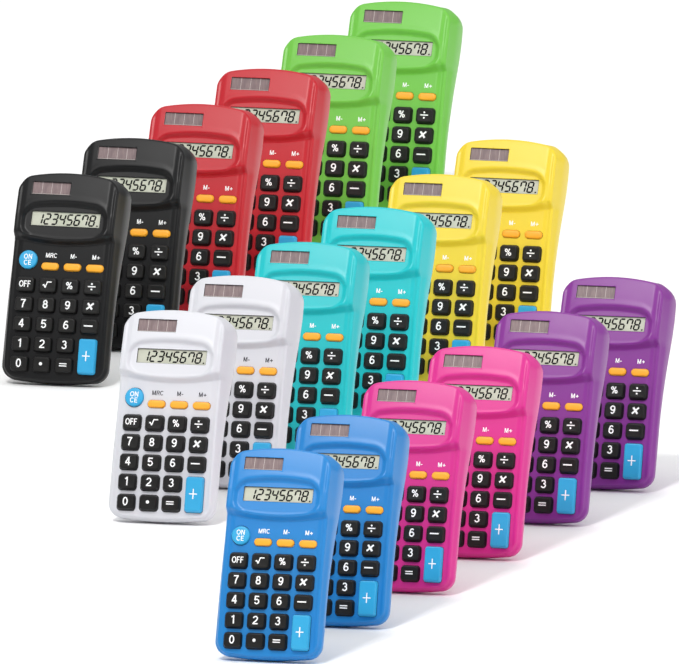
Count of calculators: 18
